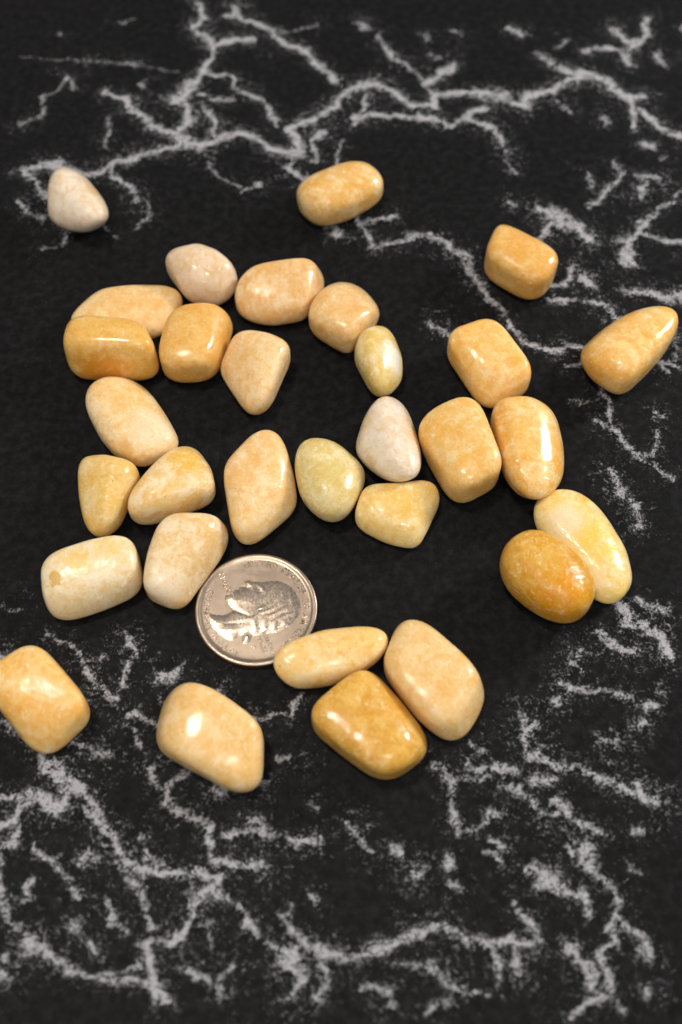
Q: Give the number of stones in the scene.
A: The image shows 31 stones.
